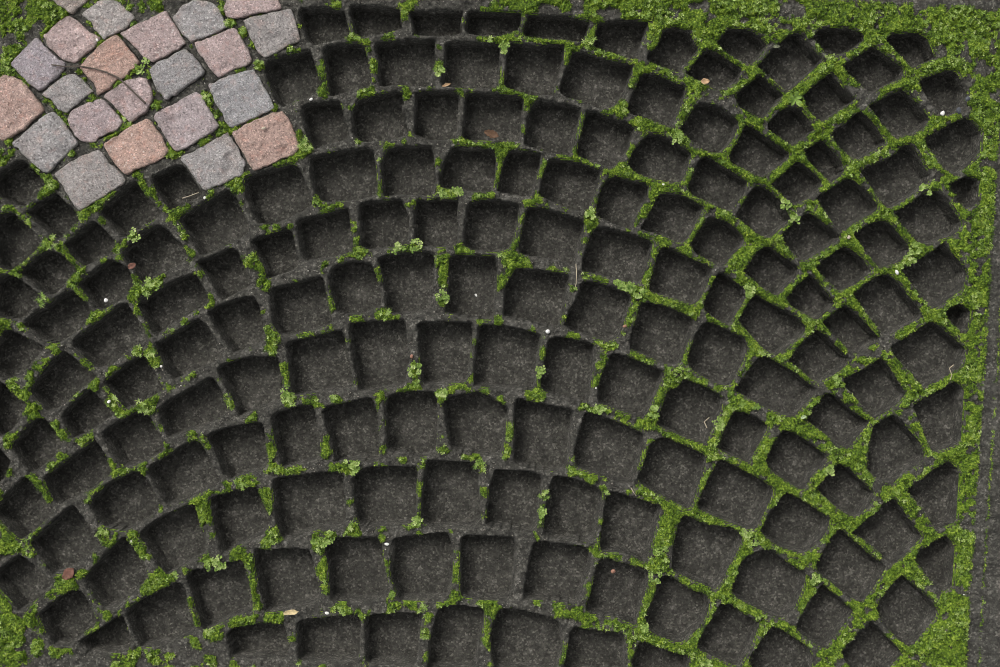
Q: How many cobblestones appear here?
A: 22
